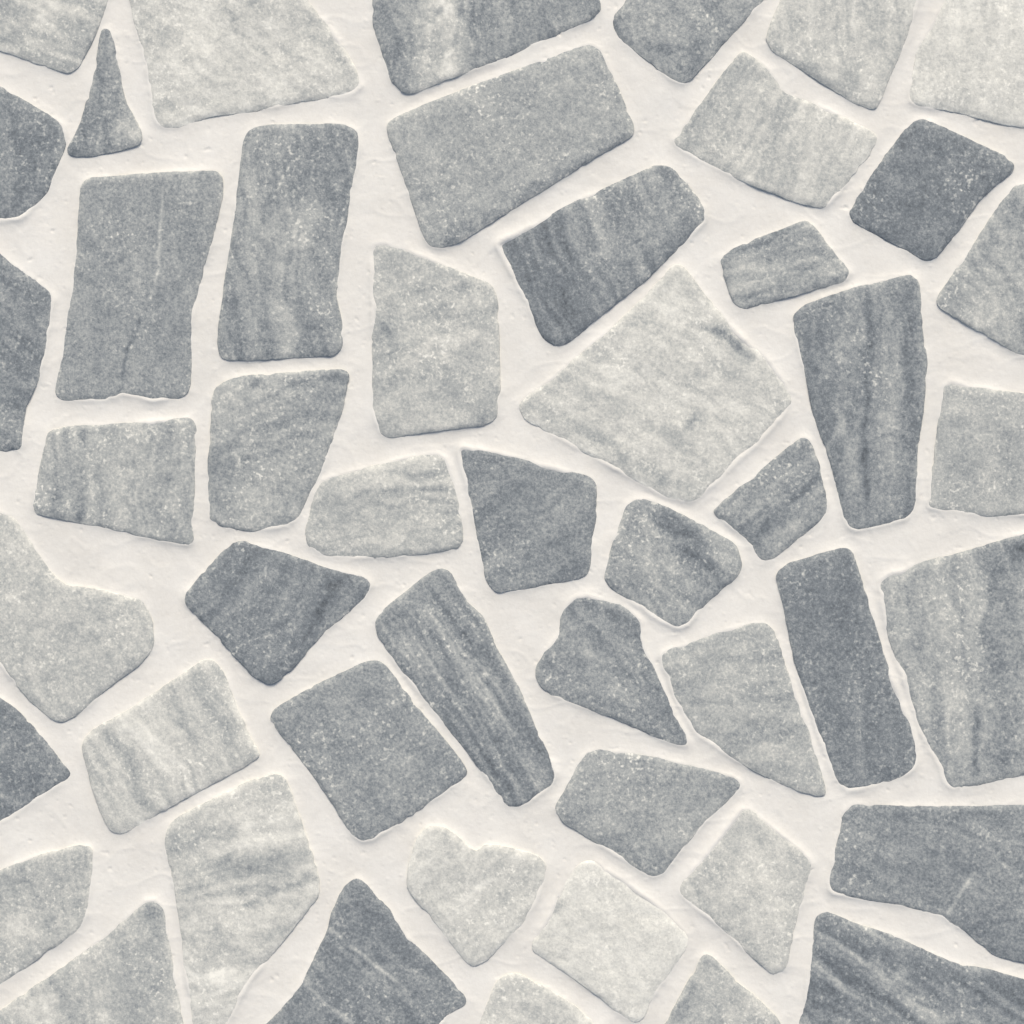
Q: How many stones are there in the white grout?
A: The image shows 49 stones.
